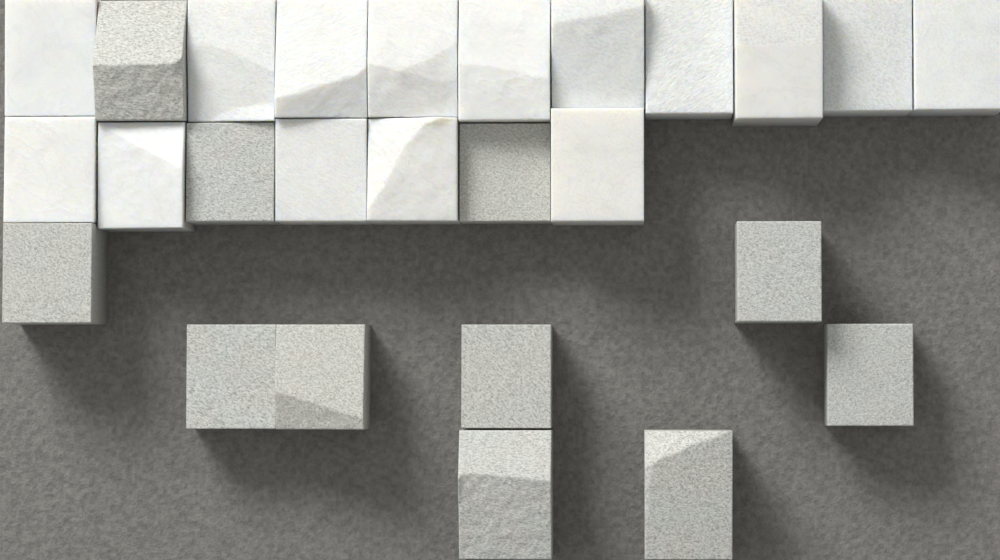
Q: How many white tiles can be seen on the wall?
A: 15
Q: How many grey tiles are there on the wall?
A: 11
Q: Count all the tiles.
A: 26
